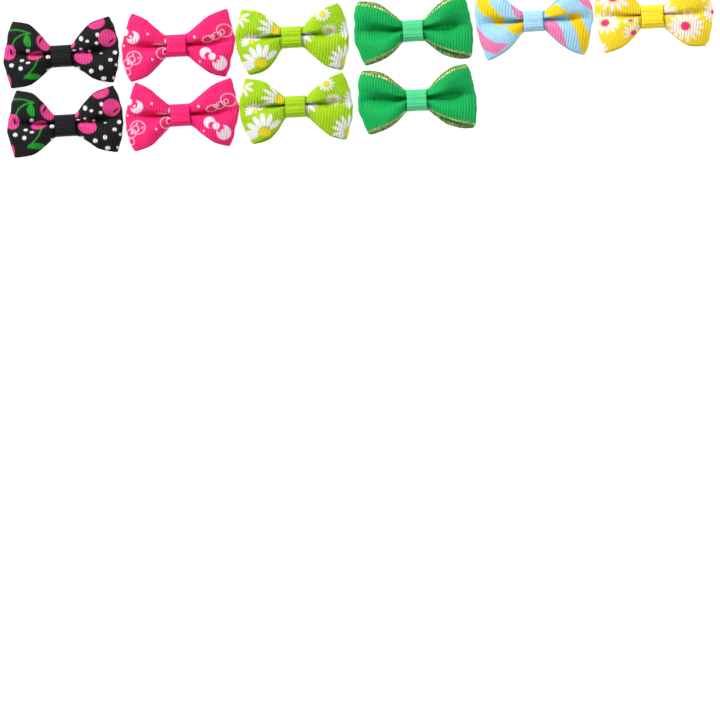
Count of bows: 10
